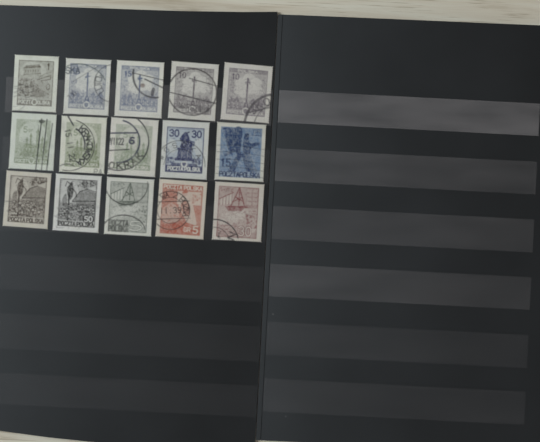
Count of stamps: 15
